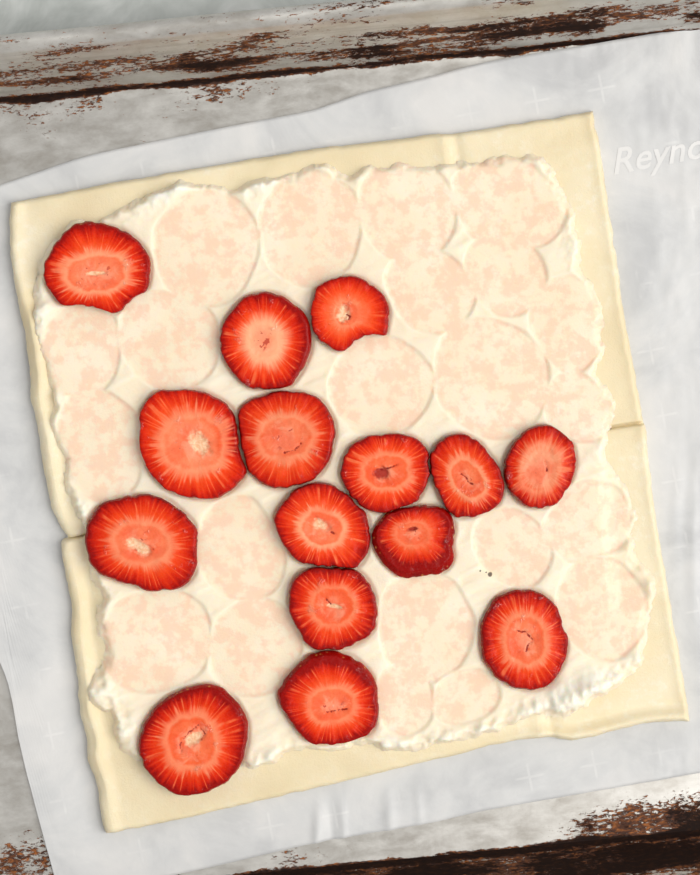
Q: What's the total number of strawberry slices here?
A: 15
